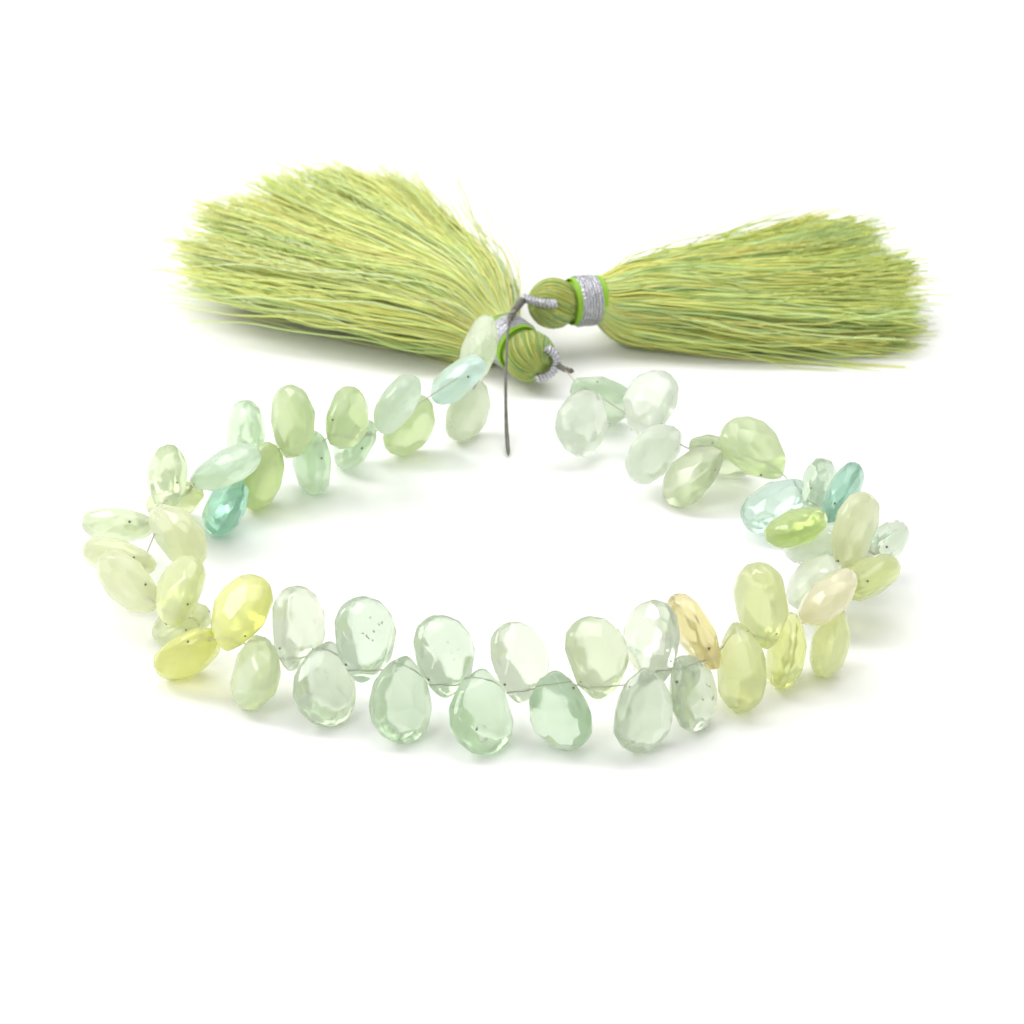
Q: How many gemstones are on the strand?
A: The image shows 58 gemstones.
